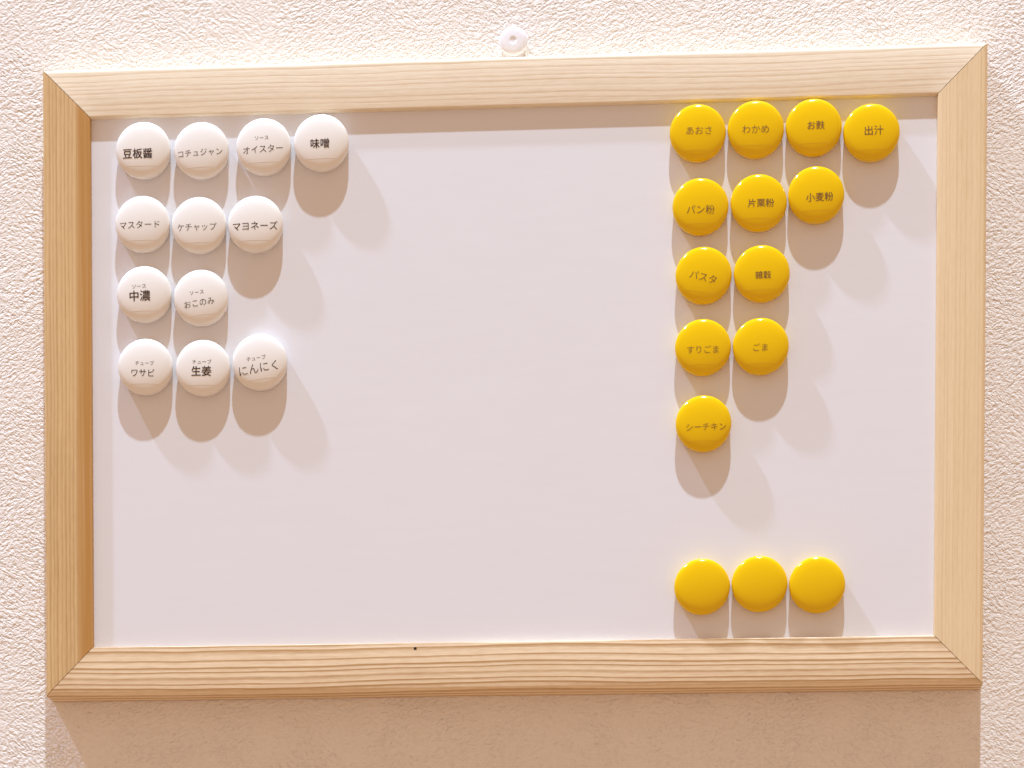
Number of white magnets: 12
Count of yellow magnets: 15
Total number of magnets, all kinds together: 27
